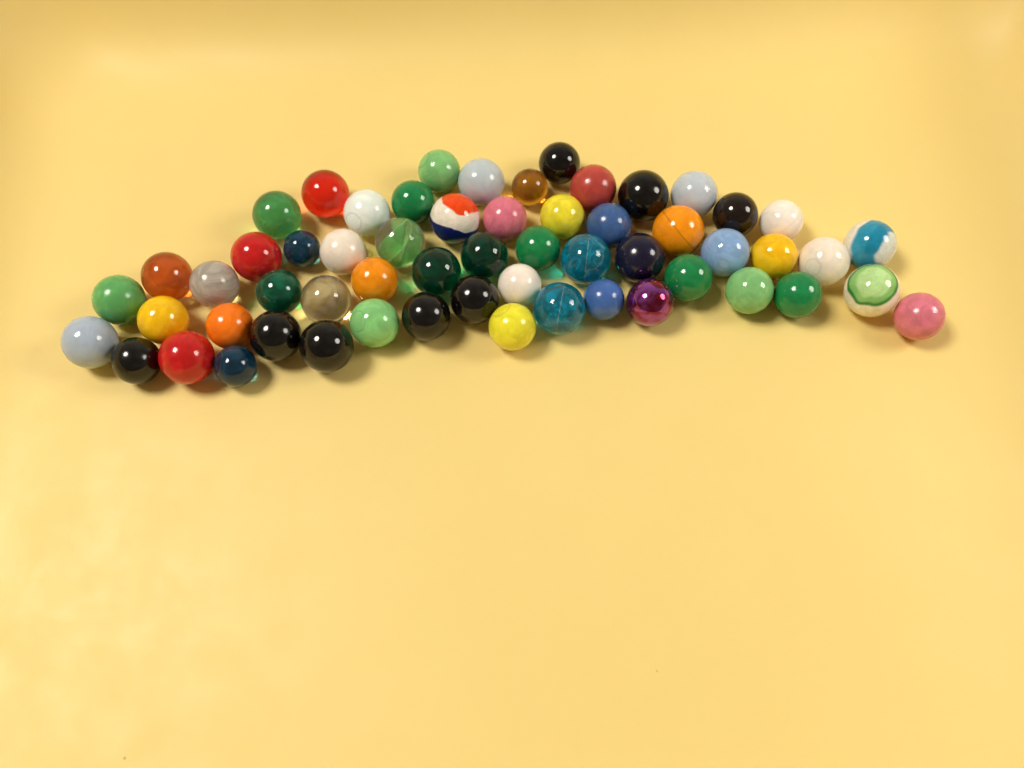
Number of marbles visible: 58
